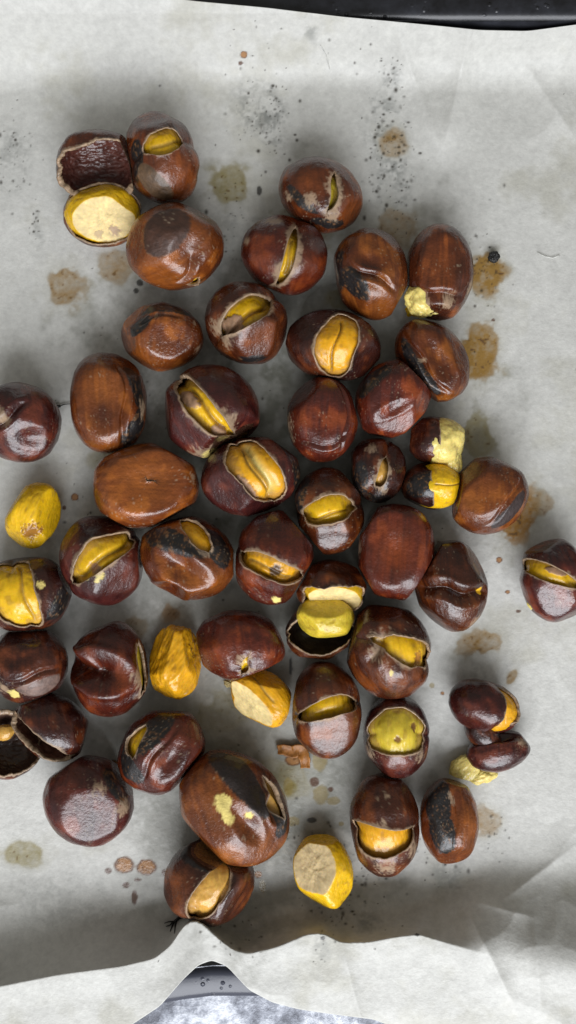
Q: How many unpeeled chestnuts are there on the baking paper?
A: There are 44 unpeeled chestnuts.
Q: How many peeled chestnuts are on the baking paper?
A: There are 4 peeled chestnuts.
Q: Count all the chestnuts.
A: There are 48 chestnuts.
